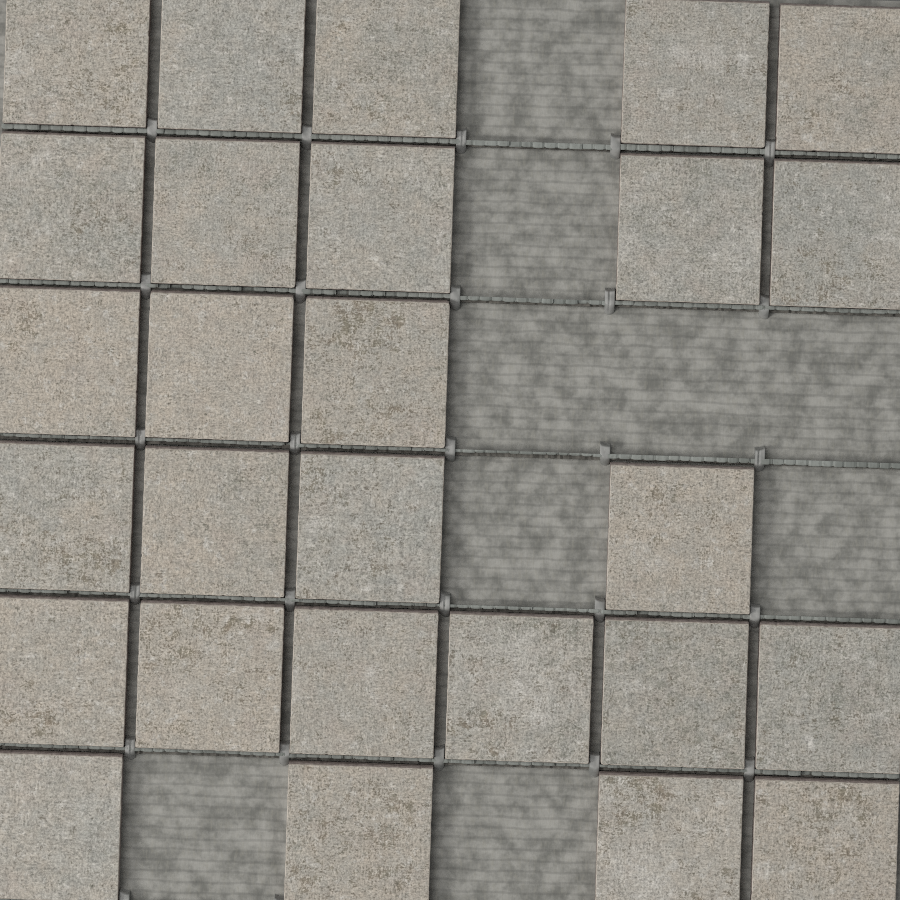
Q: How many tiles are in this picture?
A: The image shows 27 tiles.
